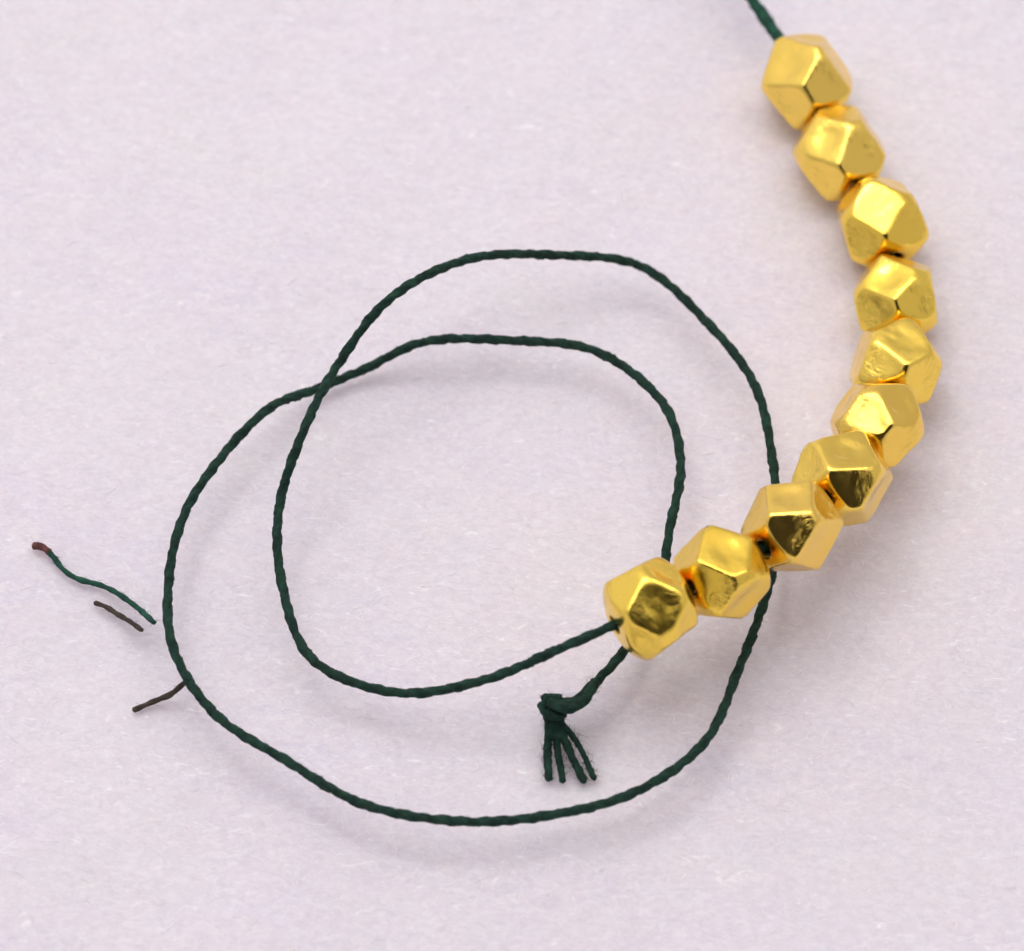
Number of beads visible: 10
